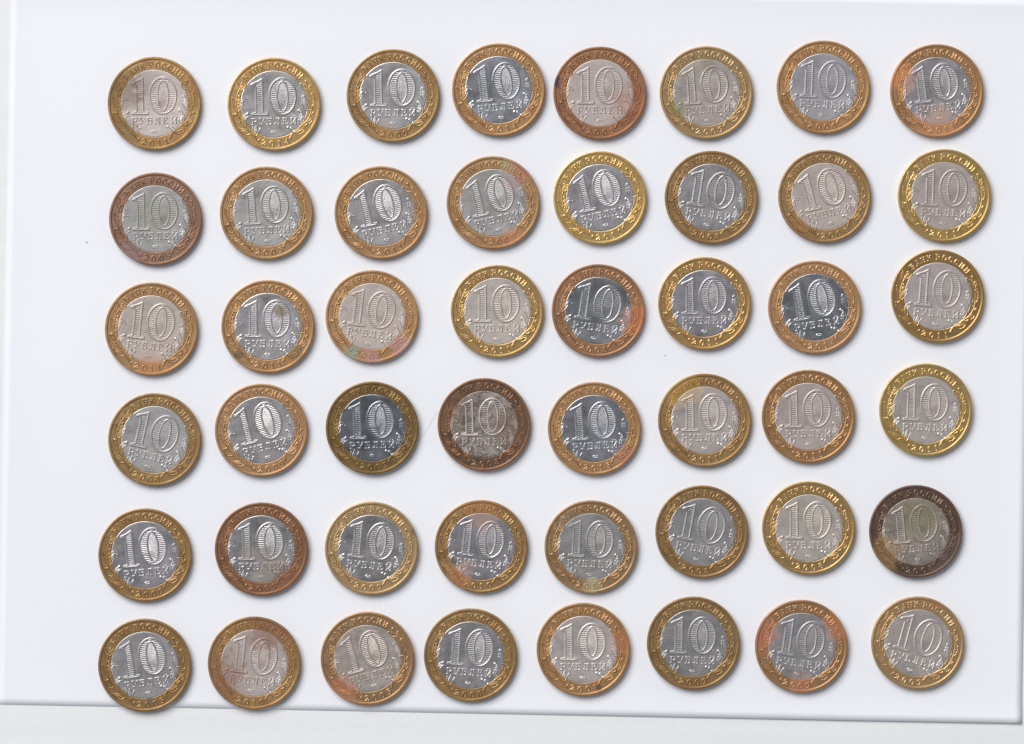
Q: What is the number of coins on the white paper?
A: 48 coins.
